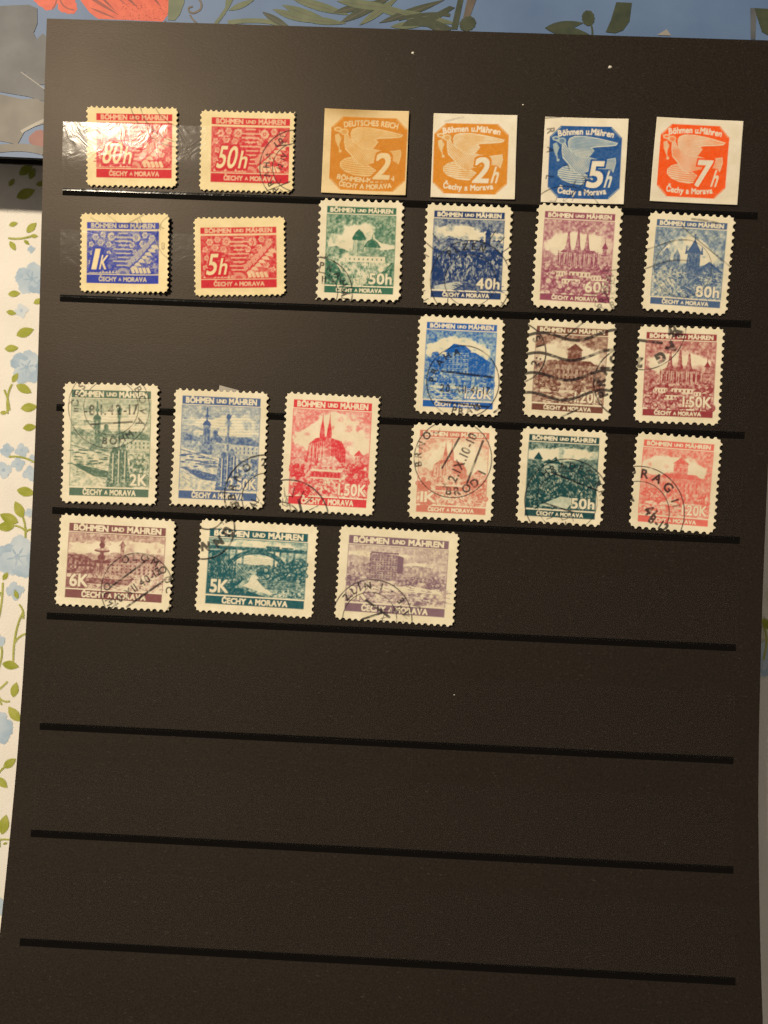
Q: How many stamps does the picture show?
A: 24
